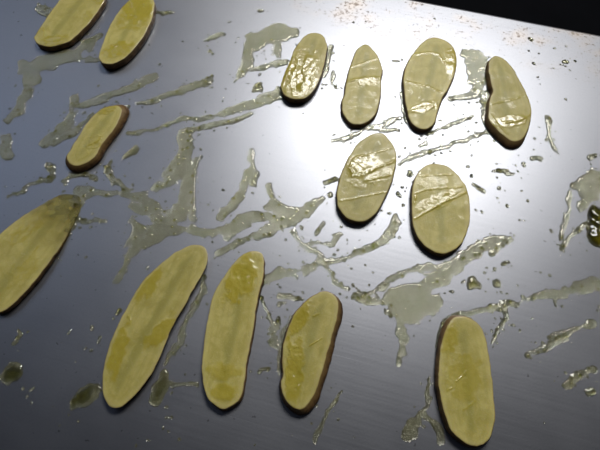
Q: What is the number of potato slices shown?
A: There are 14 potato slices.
